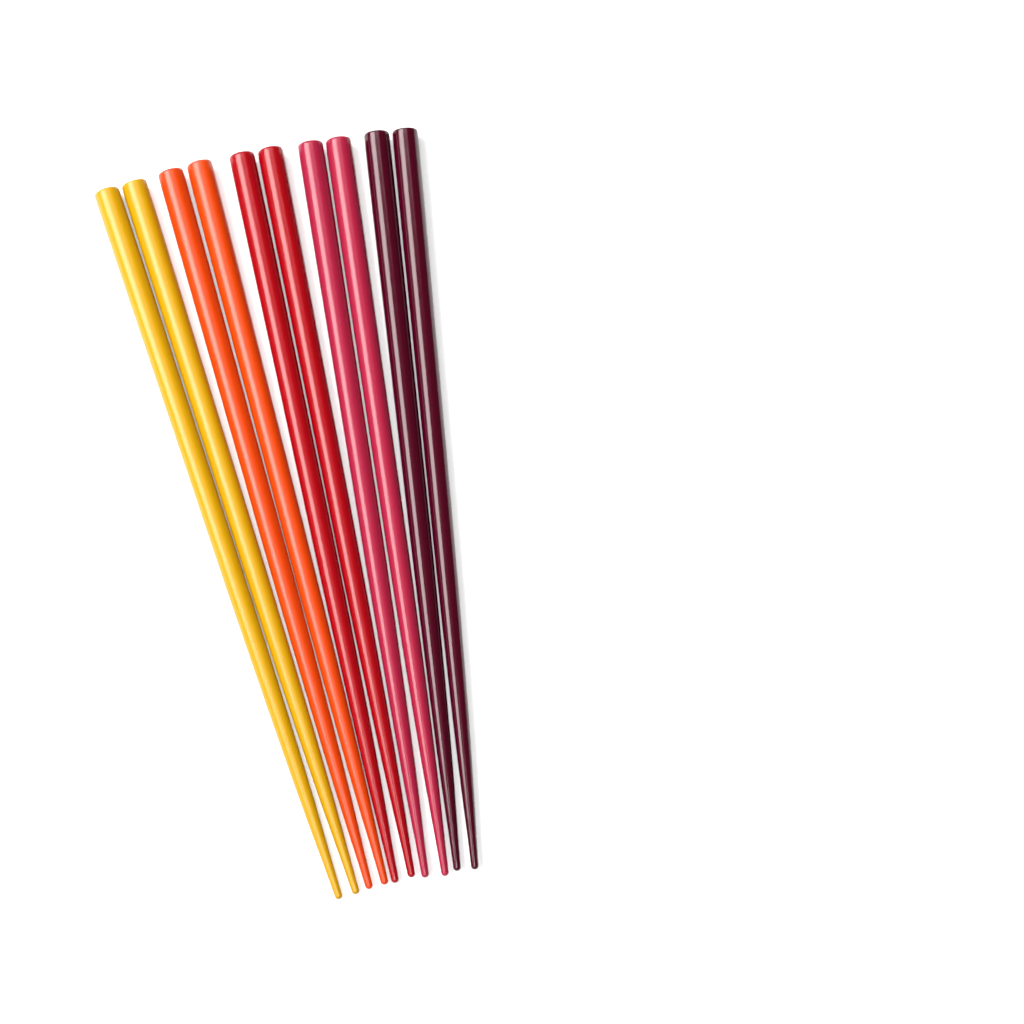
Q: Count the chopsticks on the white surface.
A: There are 10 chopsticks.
